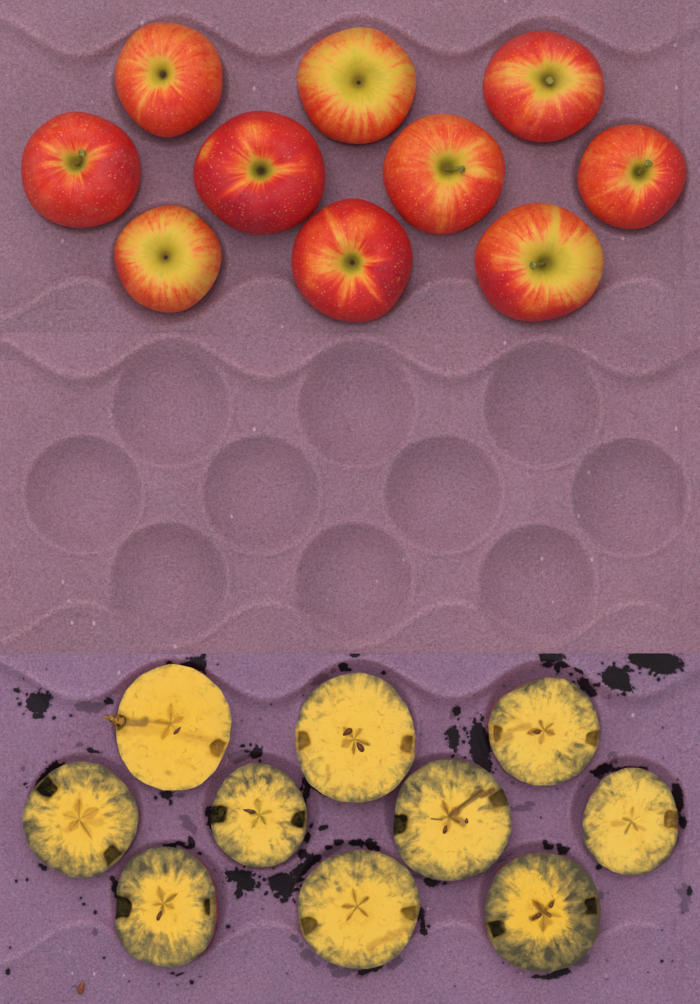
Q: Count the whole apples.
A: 10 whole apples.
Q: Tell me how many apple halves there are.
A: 10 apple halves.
